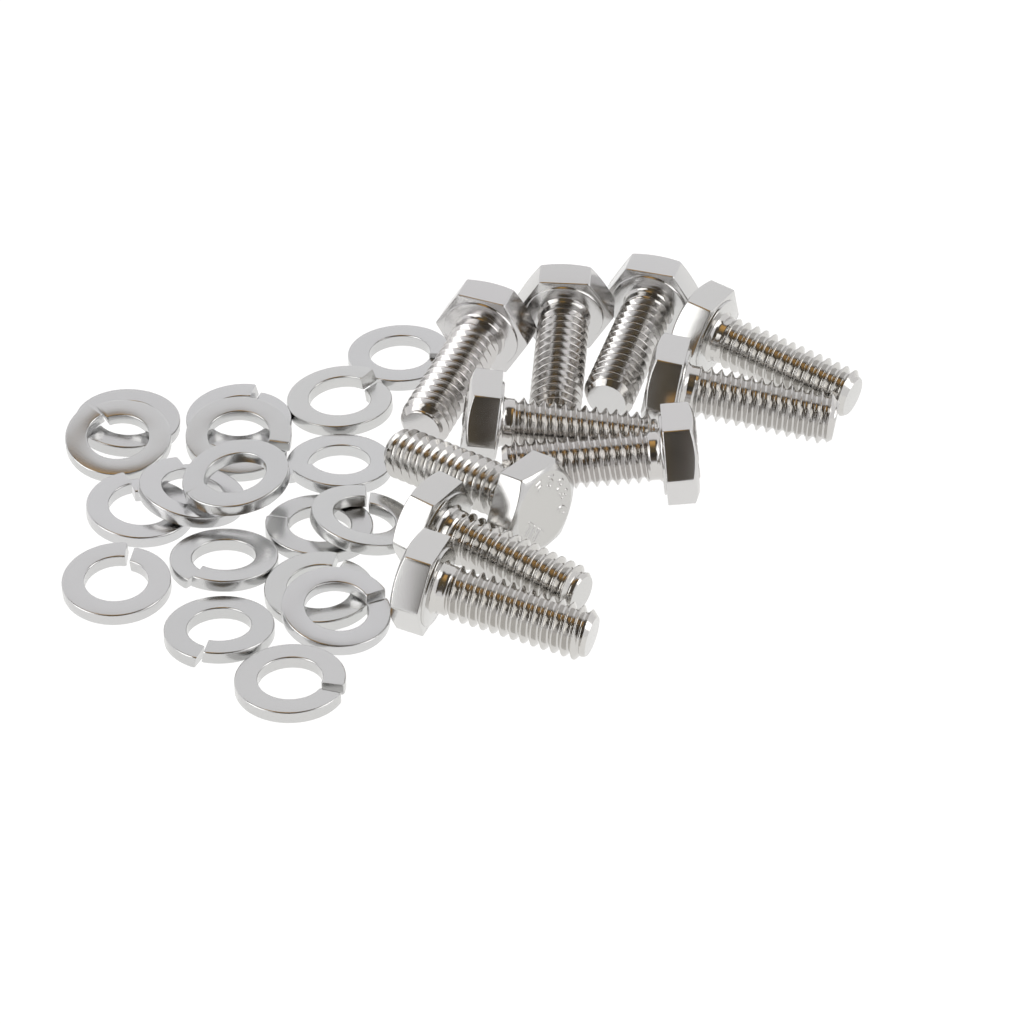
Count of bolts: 10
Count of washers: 18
